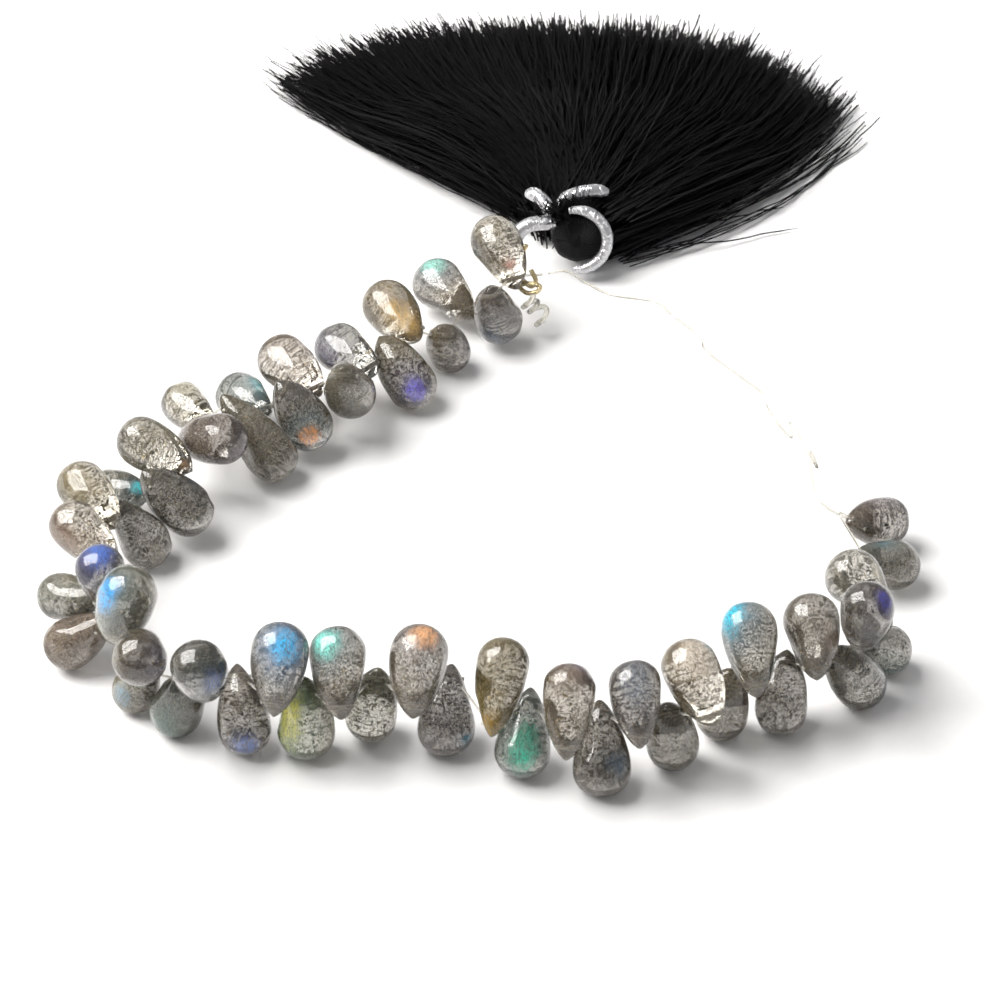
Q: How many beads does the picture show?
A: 52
